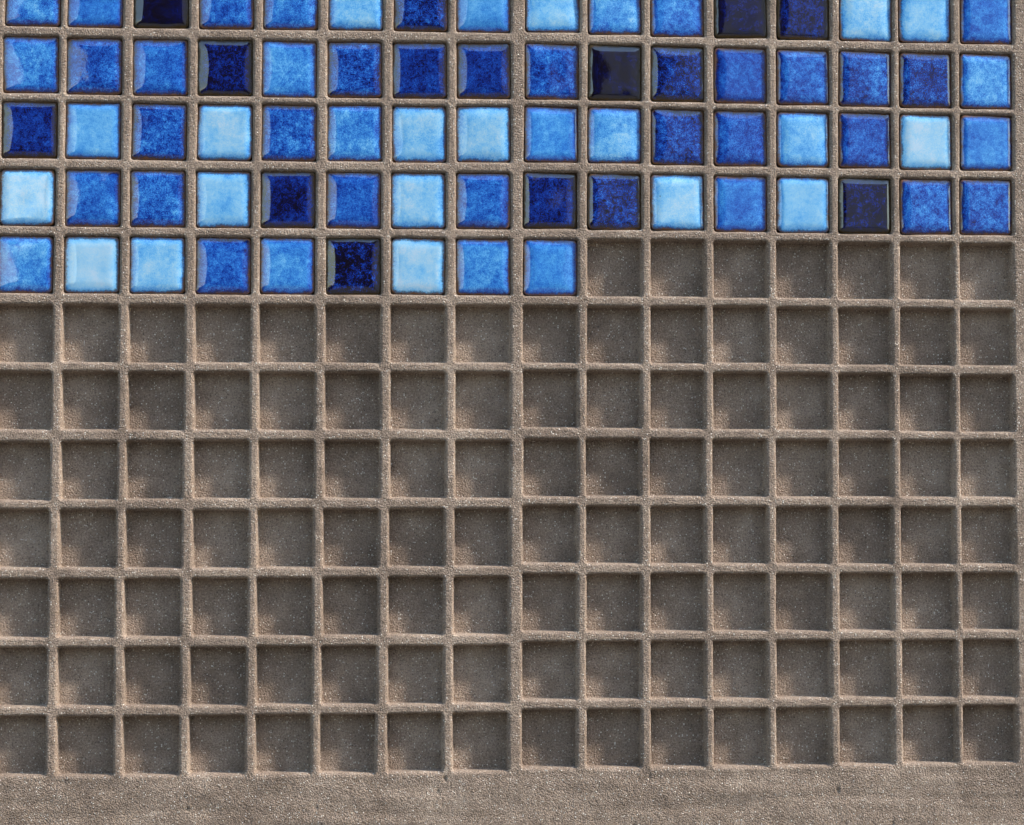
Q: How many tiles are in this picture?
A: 73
